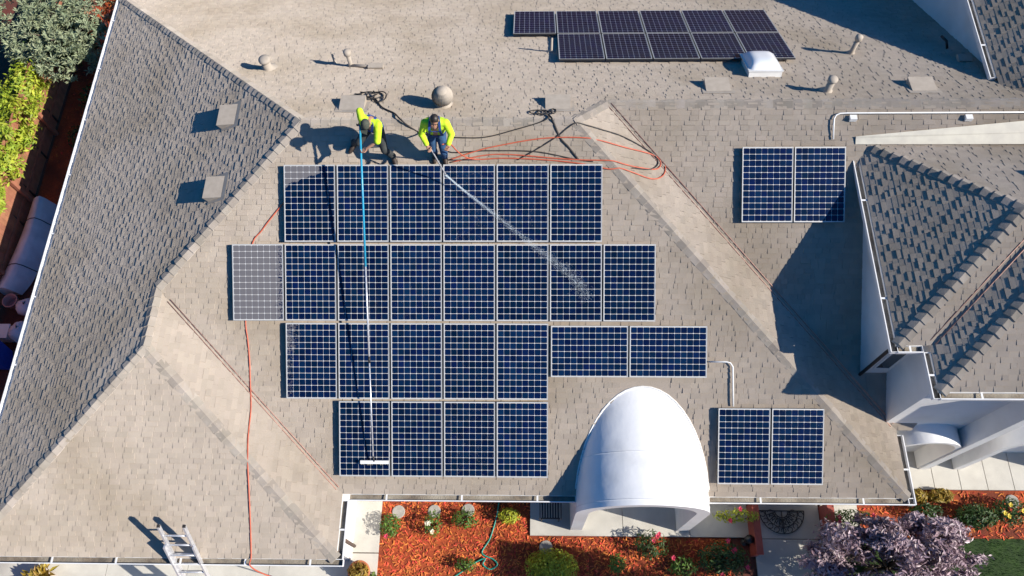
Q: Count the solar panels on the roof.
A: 40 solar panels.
